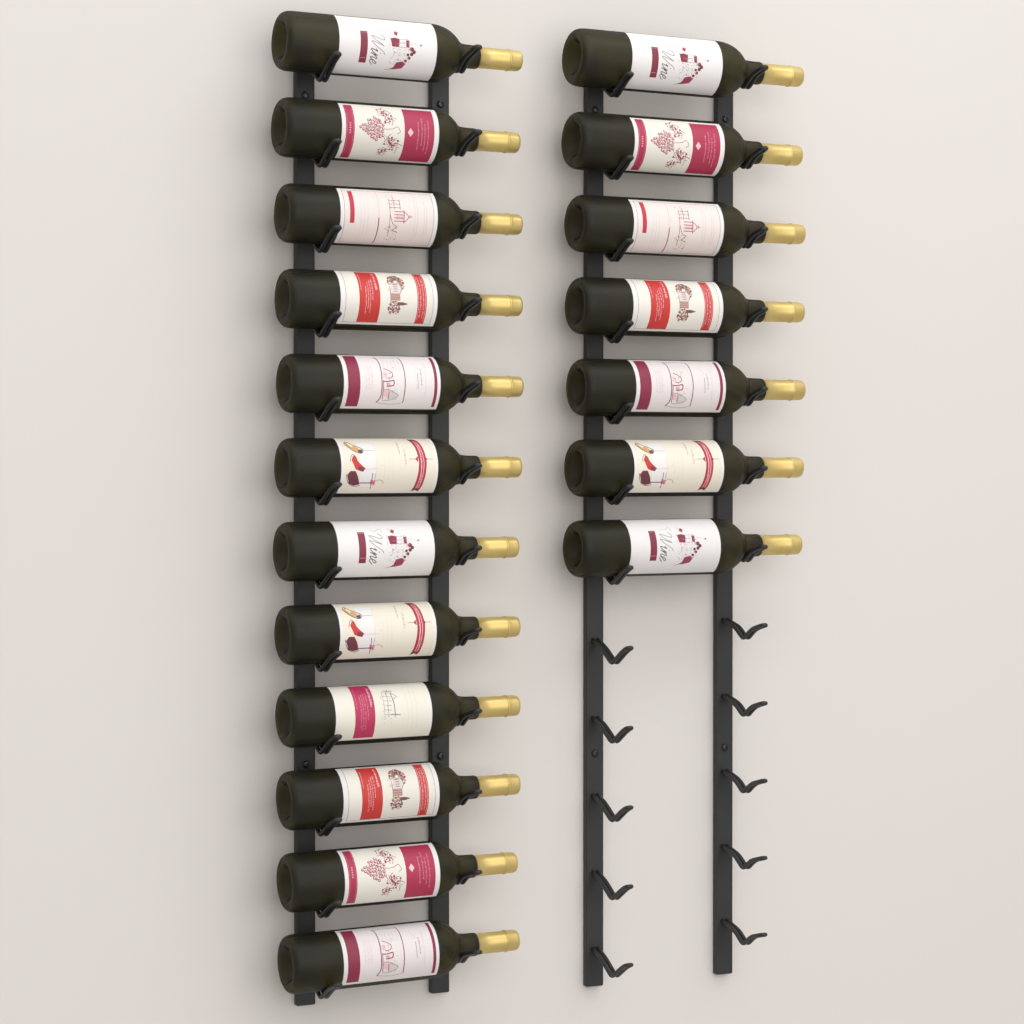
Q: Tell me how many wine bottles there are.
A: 19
